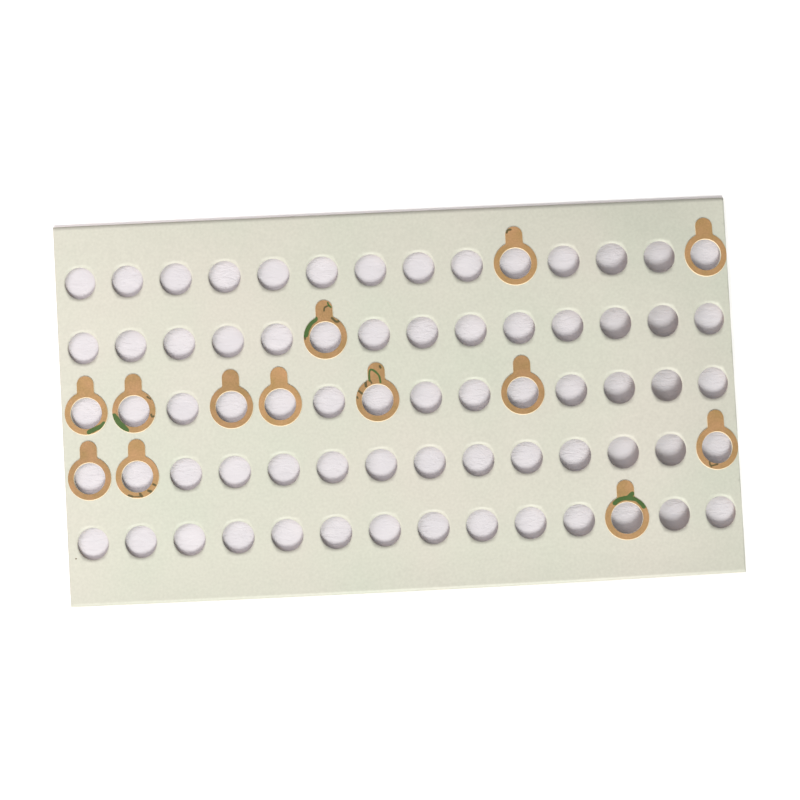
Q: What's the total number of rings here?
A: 13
